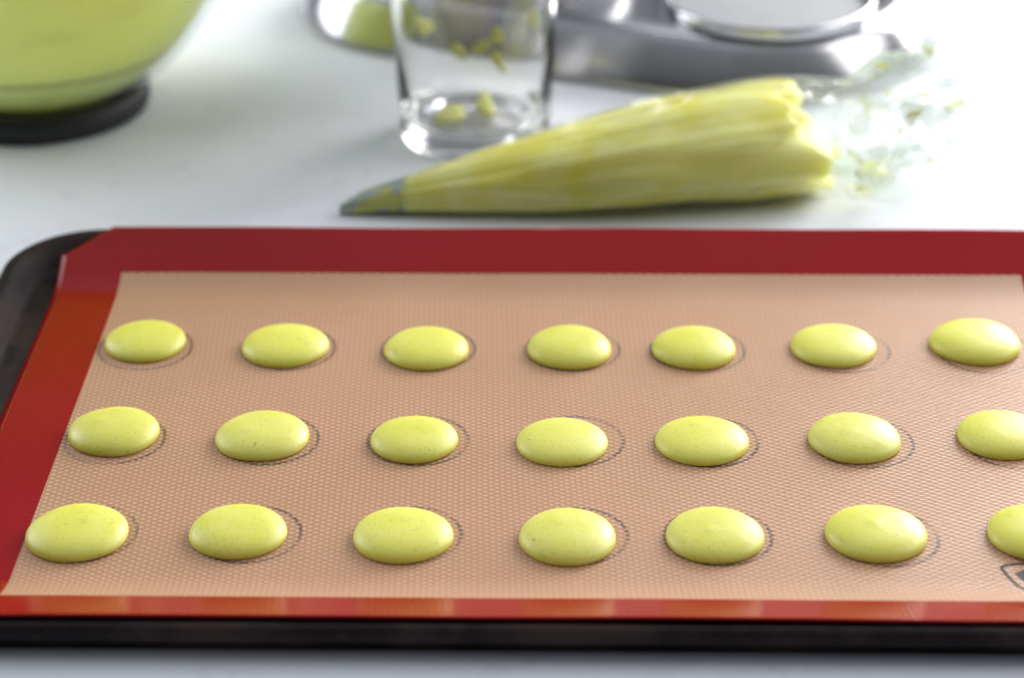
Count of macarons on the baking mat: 21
